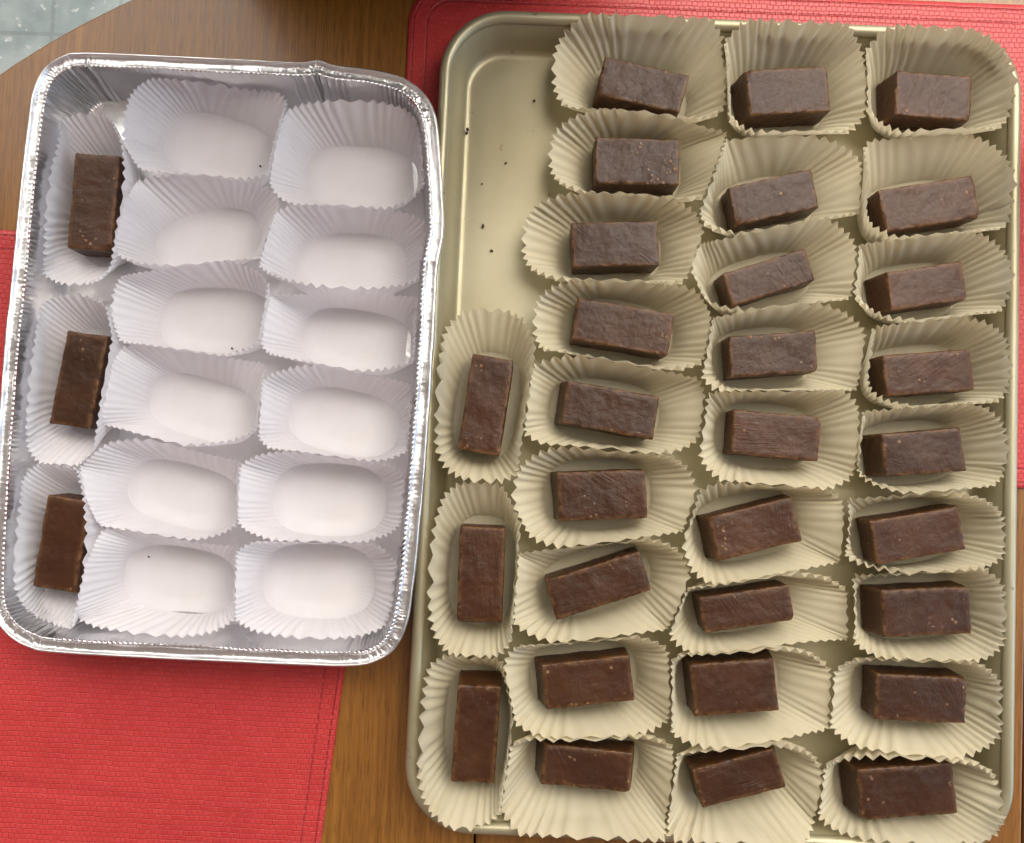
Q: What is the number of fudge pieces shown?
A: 33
